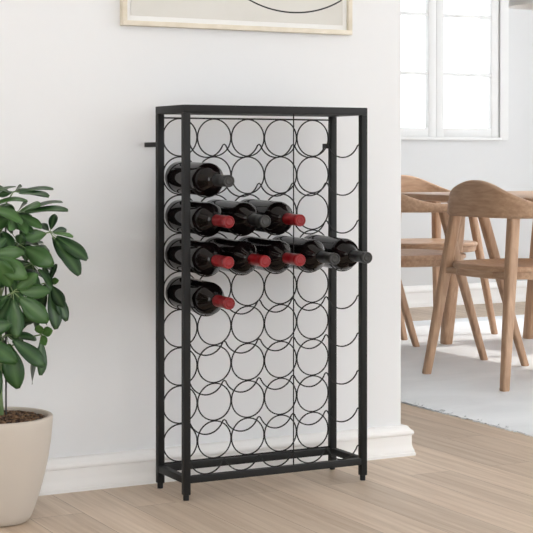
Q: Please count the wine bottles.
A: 10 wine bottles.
